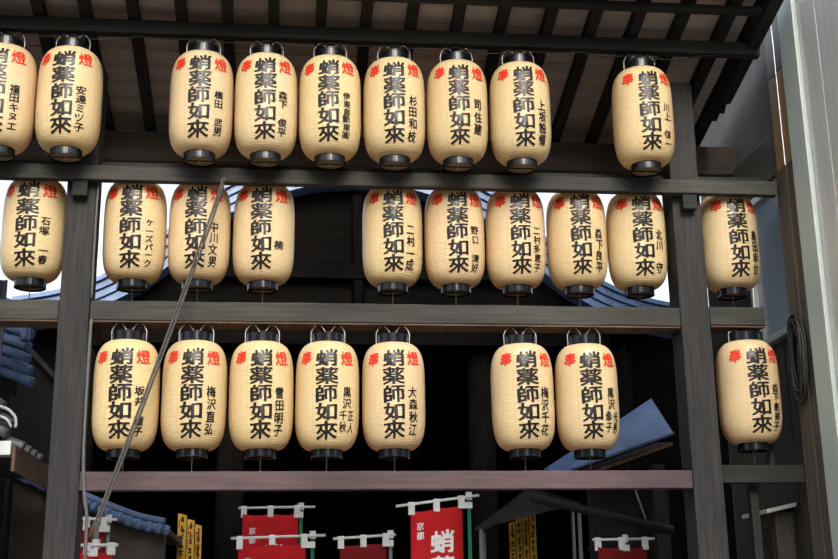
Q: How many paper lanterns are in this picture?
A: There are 27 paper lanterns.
